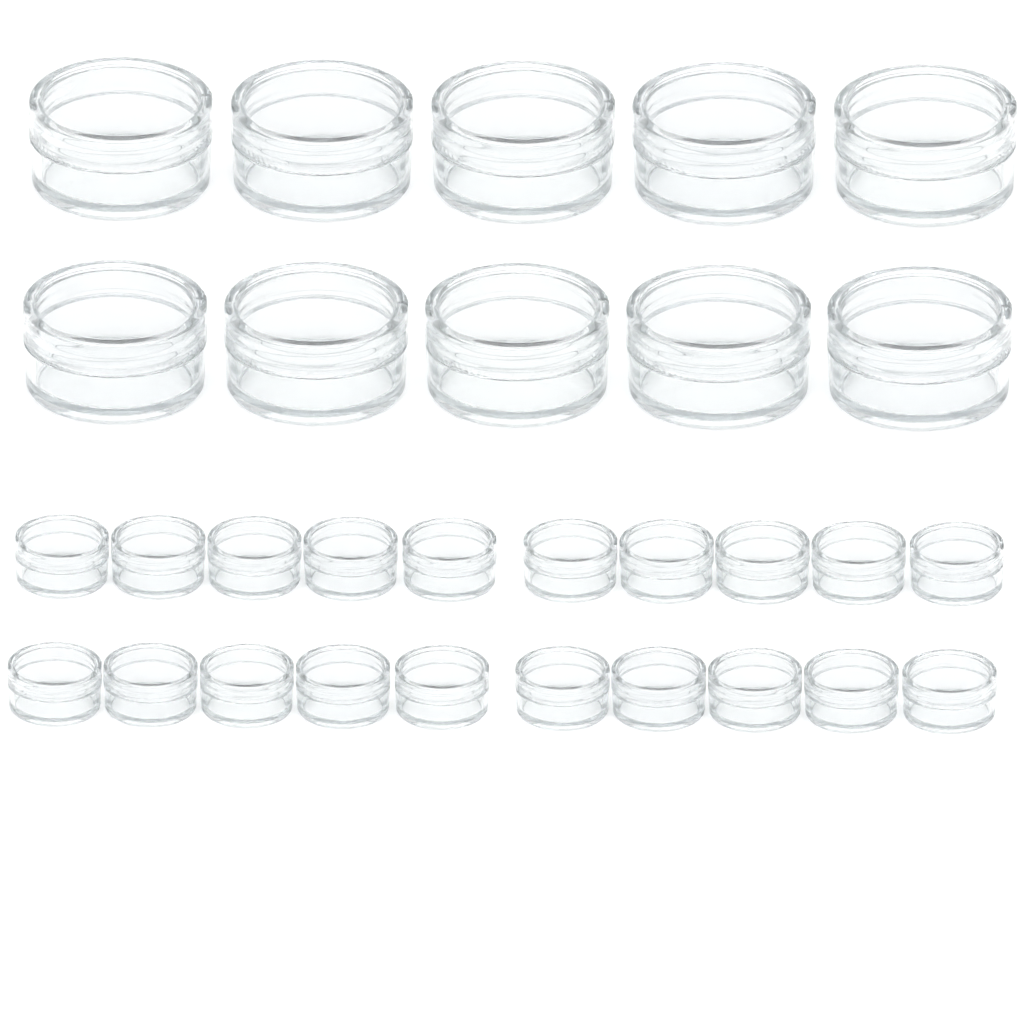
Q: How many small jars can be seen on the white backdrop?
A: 20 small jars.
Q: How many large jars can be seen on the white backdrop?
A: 10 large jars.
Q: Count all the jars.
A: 30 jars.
